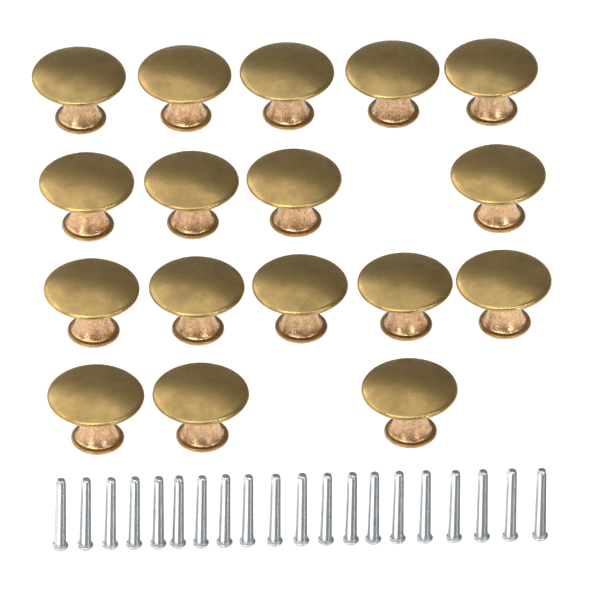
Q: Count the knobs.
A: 17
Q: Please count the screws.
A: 20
